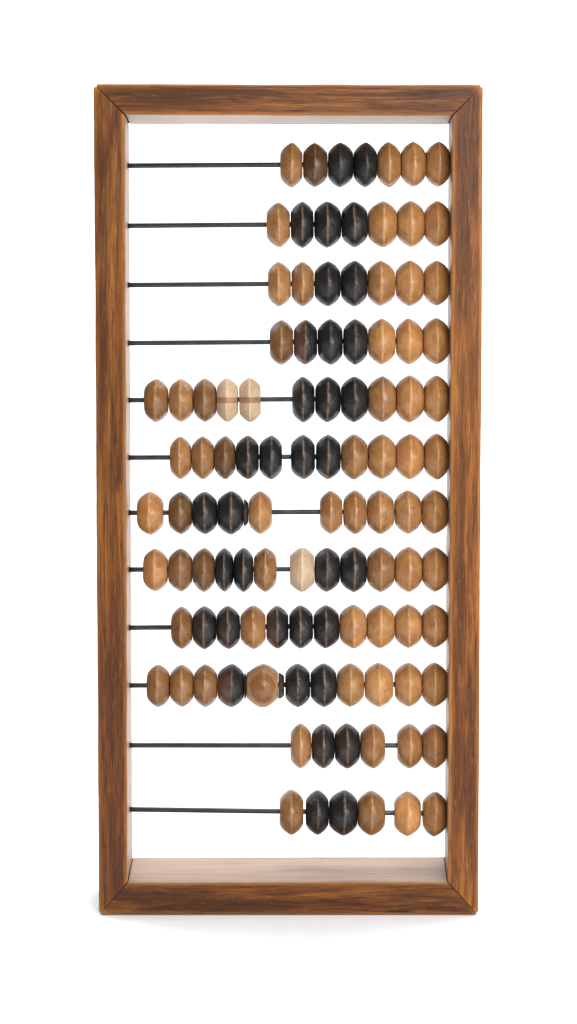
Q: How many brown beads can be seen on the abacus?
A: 68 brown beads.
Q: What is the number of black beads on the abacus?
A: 35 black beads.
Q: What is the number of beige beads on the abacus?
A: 3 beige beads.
